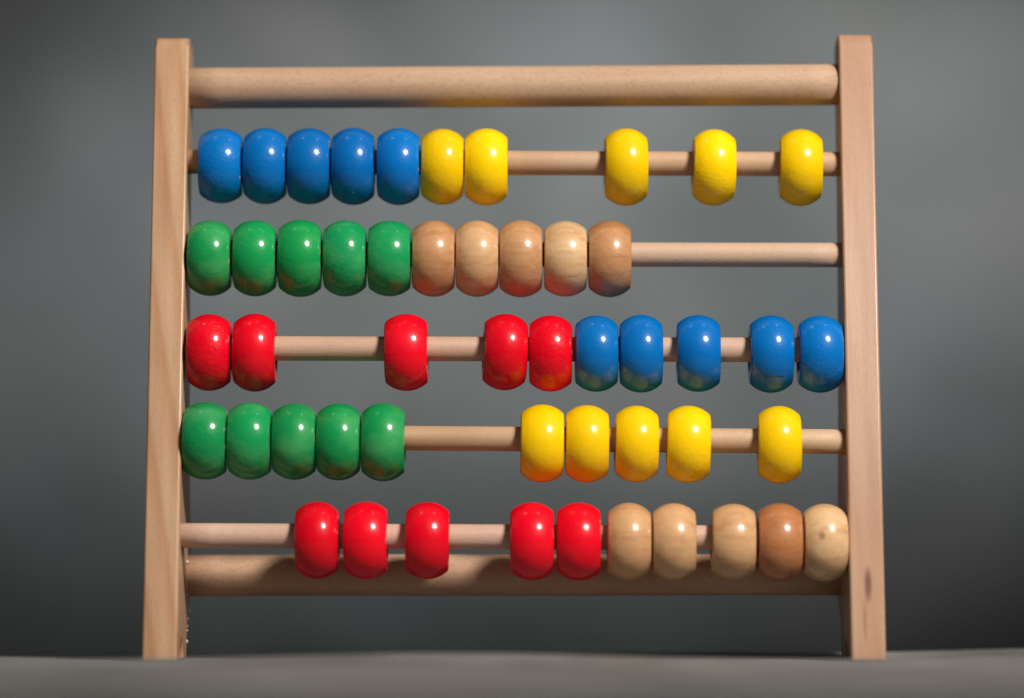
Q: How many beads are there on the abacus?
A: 50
